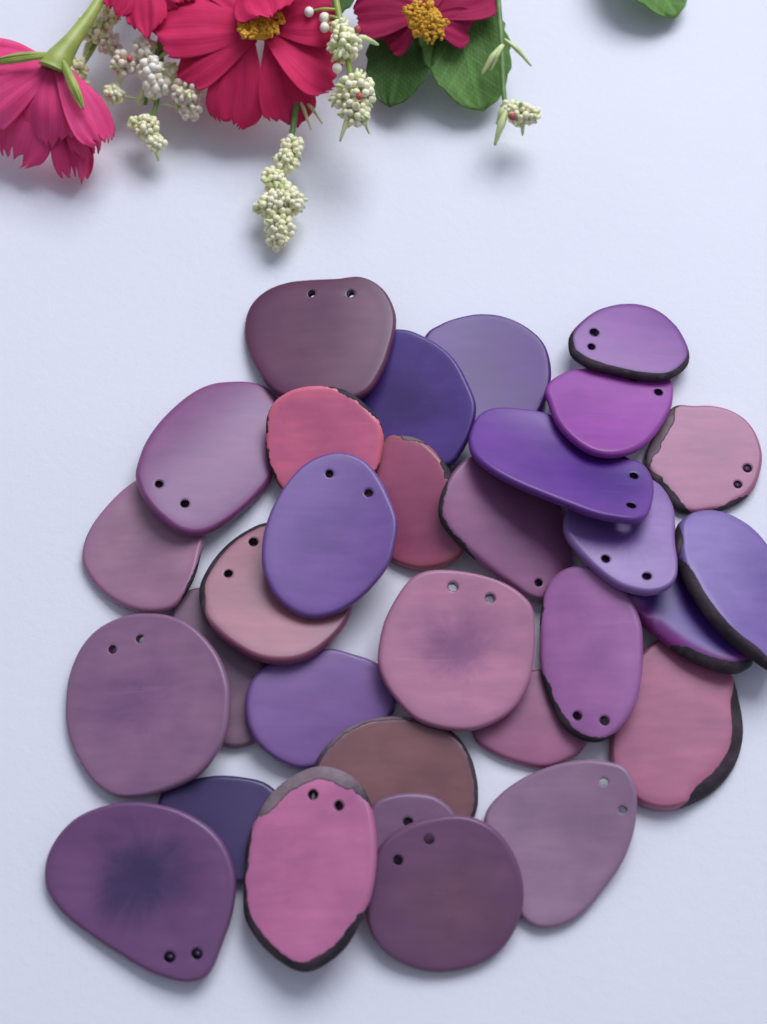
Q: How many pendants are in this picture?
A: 31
